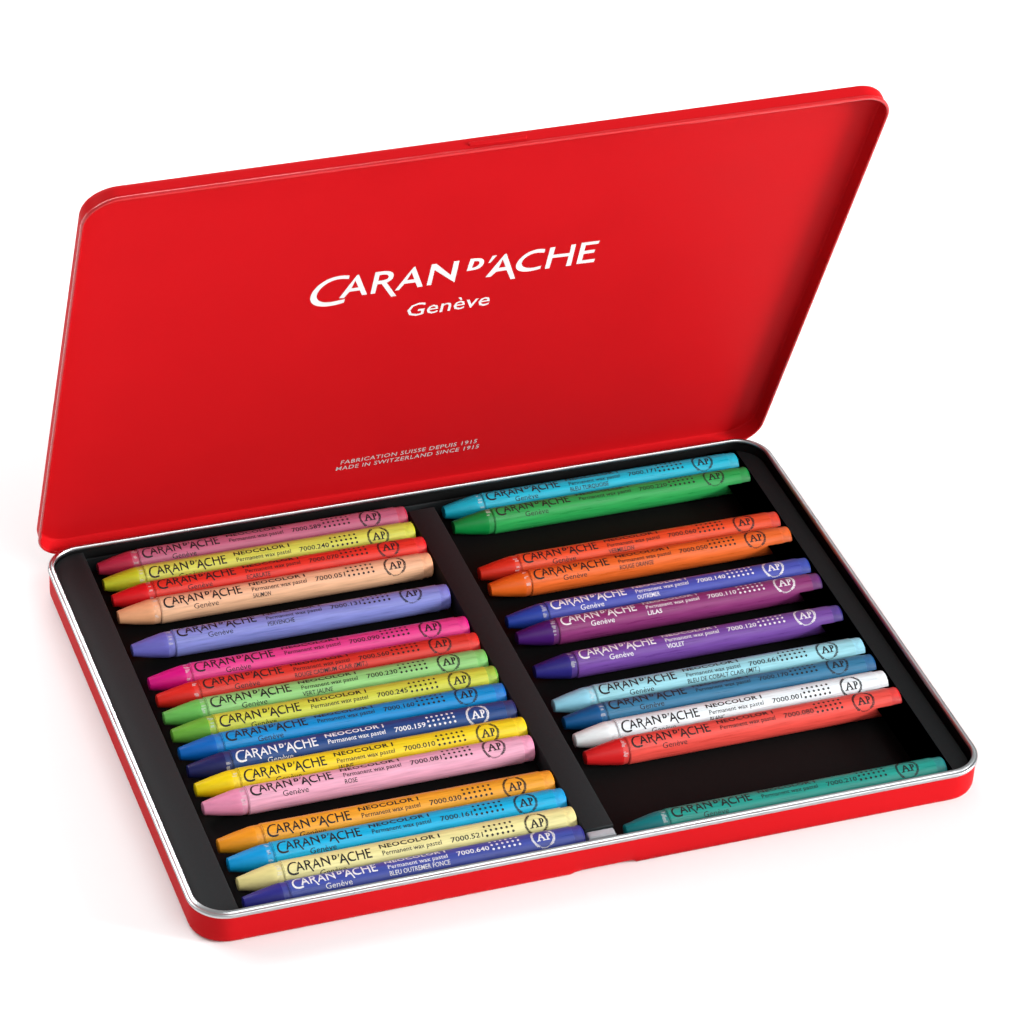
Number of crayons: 29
